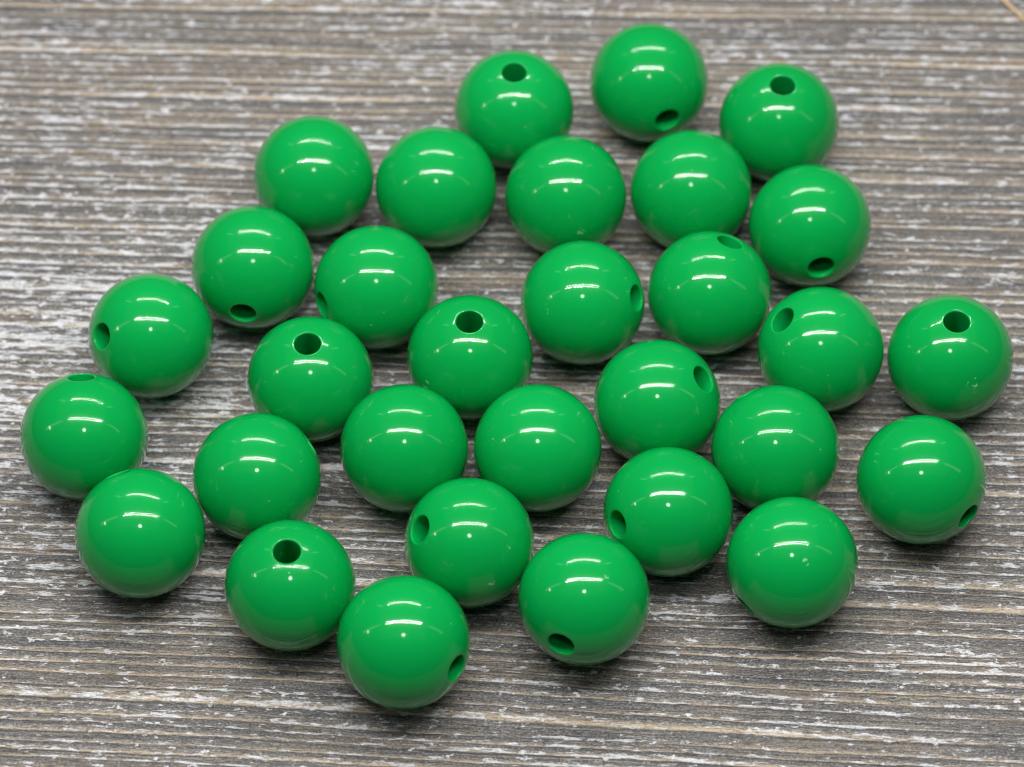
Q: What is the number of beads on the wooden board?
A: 31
